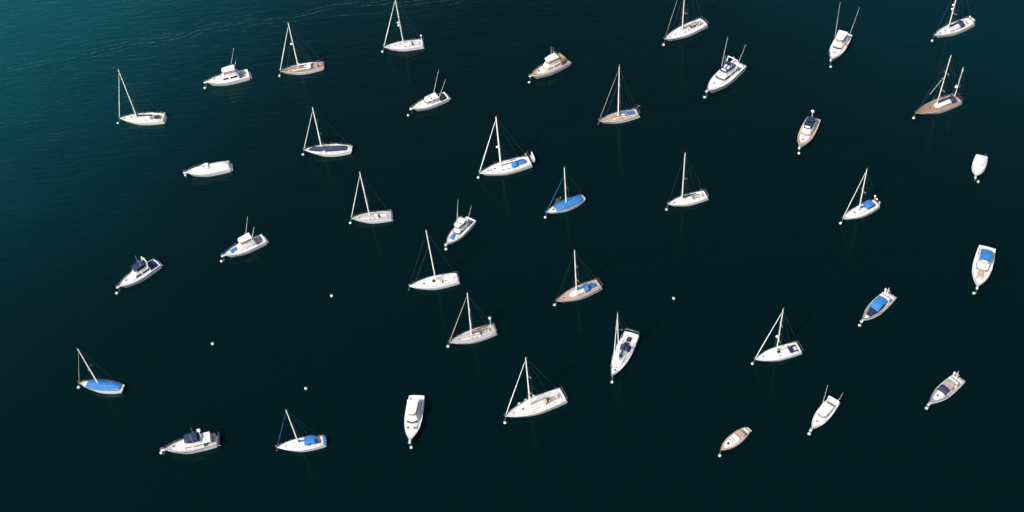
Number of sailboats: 21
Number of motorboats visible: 18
